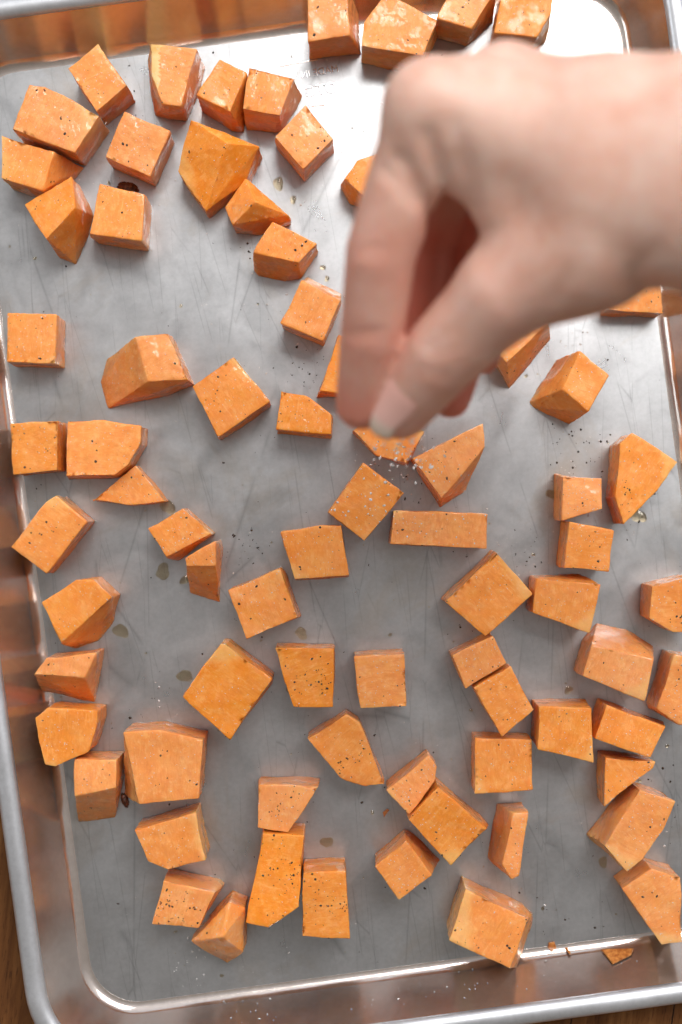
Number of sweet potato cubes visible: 75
